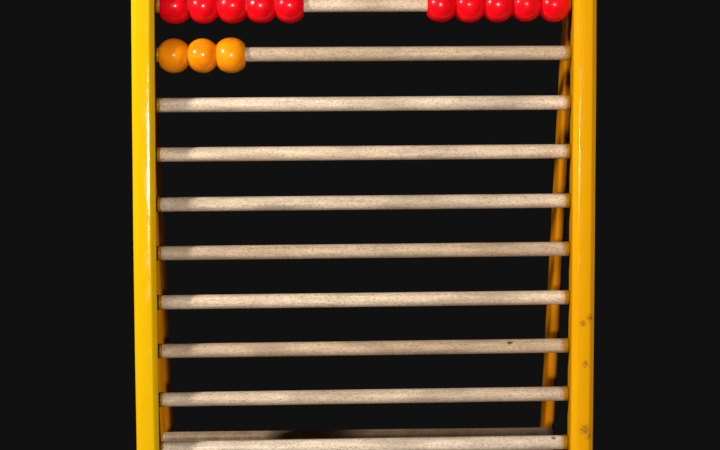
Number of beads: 13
